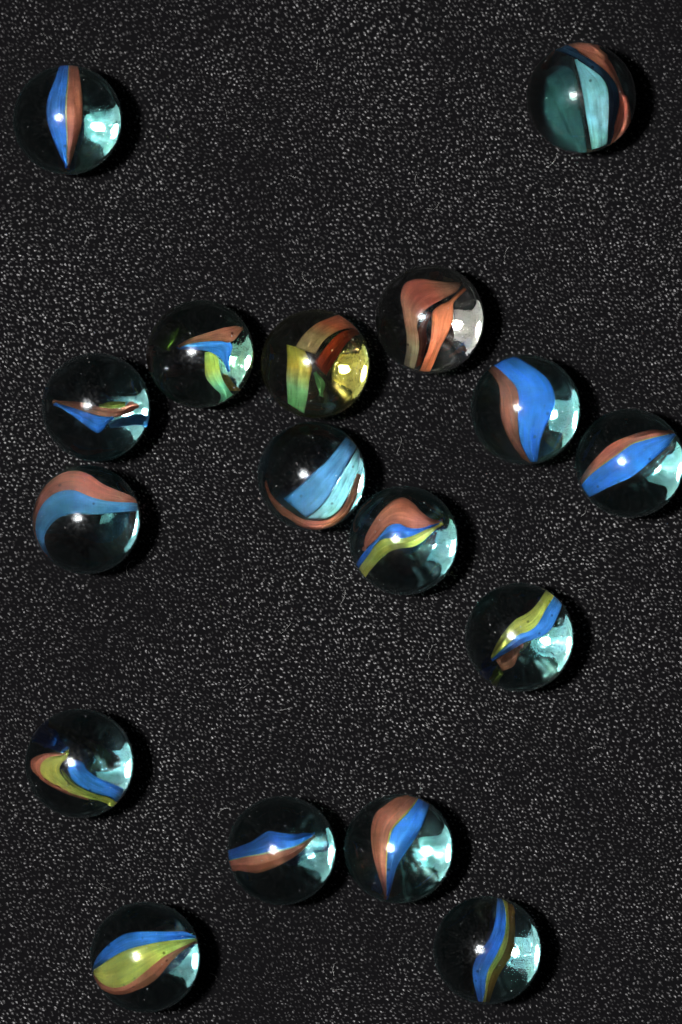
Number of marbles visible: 17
